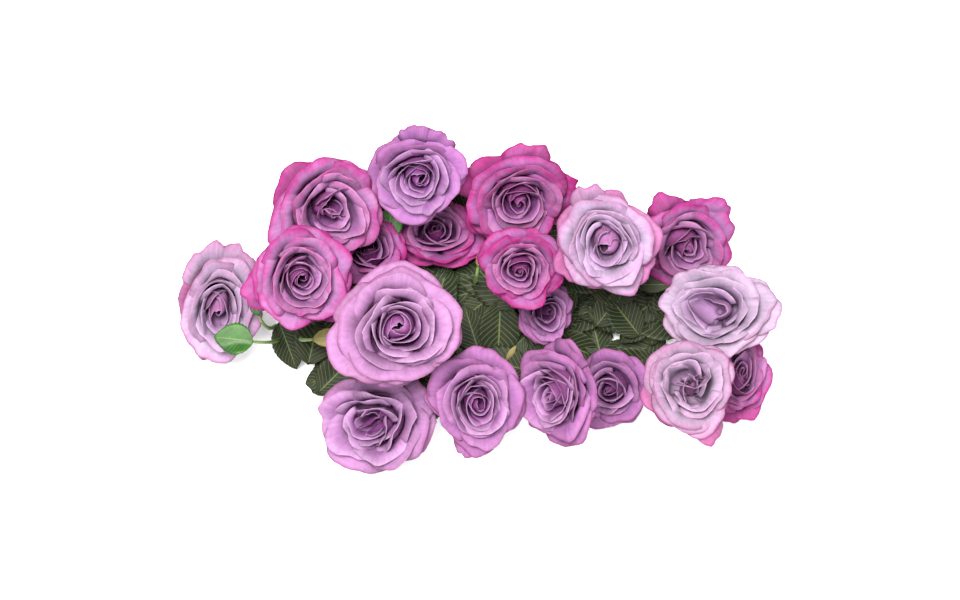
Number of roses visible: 19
